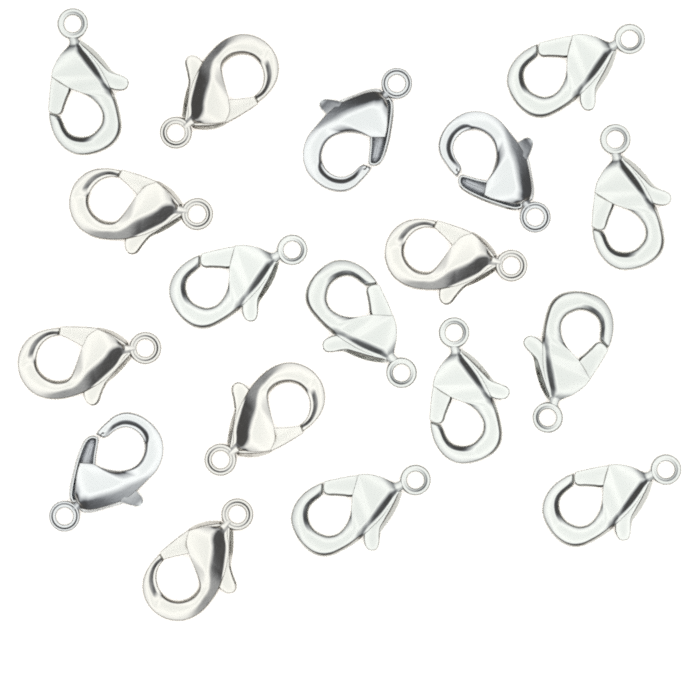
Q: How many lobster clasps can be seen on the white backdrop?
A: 18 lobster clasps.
